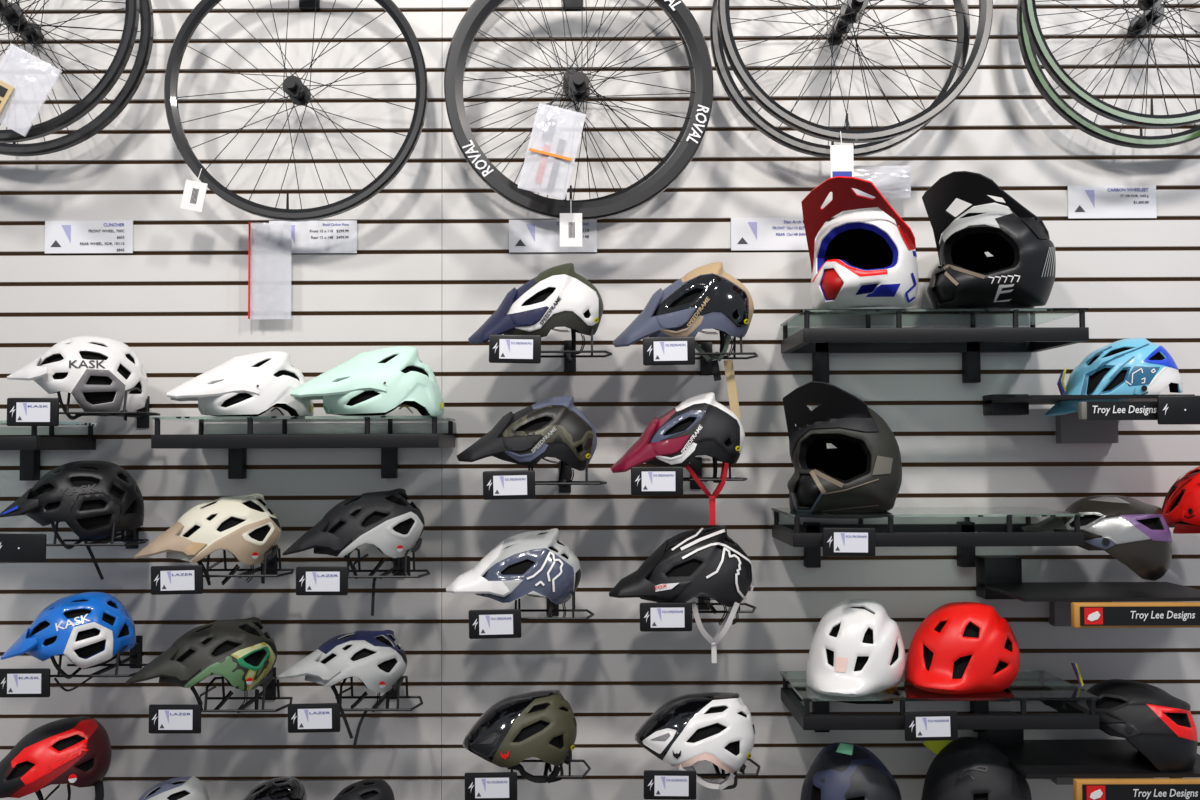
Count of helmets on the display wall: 32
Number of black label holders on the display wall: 18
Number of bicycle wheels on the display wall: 9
